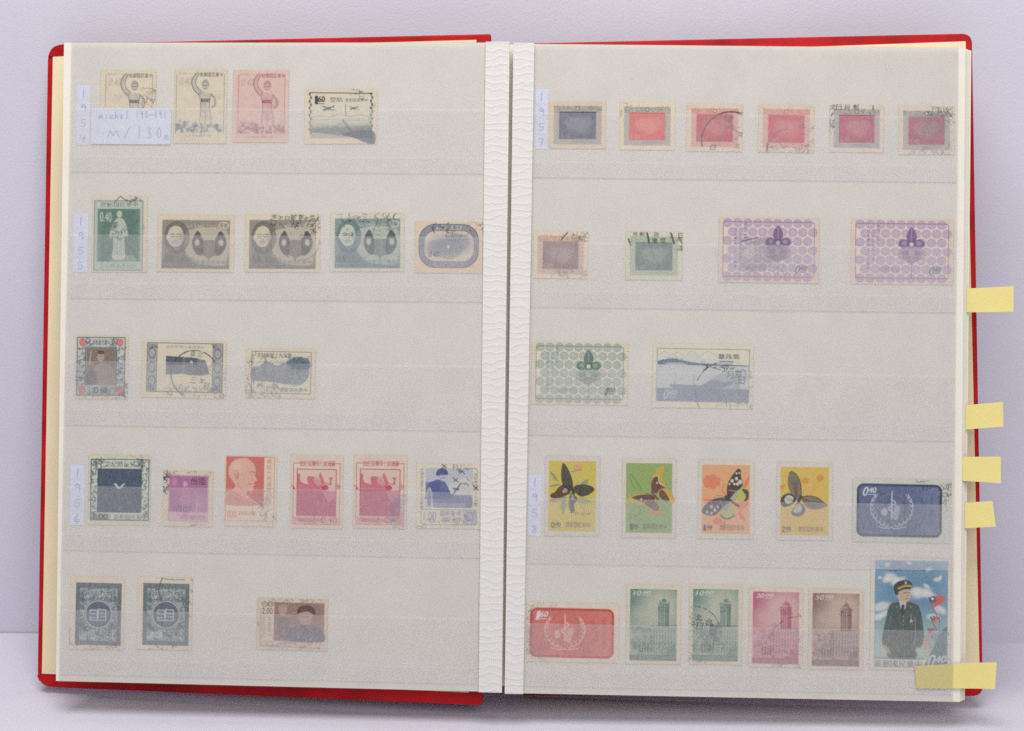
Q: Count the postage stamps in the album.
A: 44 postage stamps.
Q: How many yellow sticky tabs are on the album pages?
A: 5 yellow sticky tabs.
